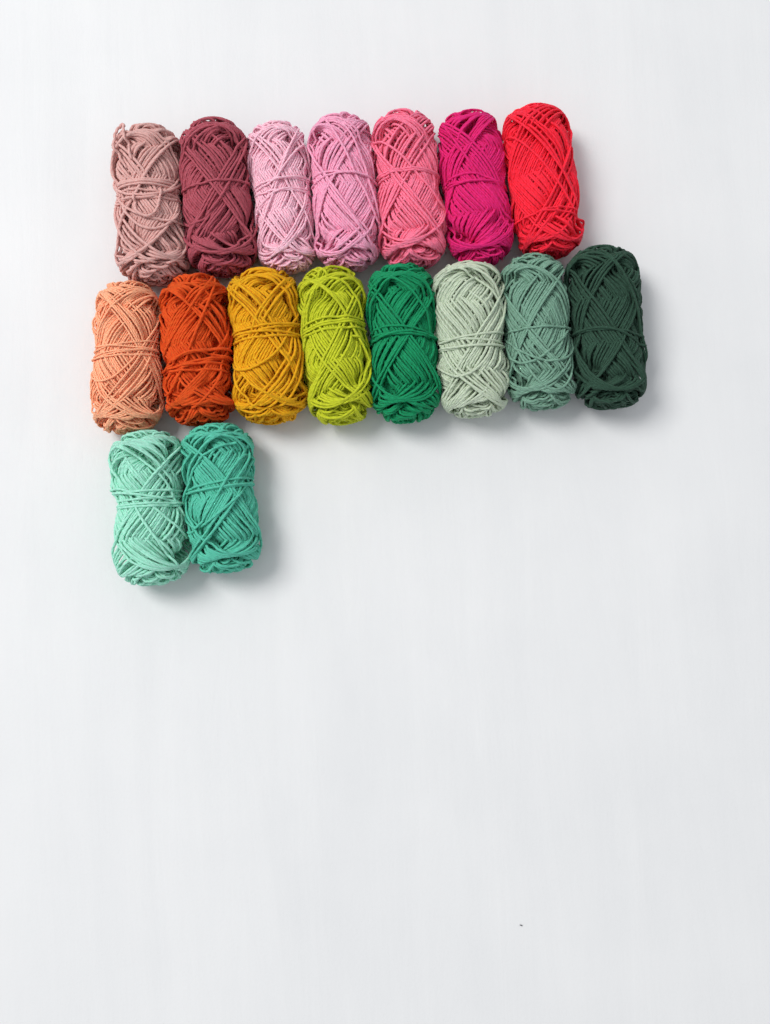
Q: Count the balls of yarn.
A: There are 17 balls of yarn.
